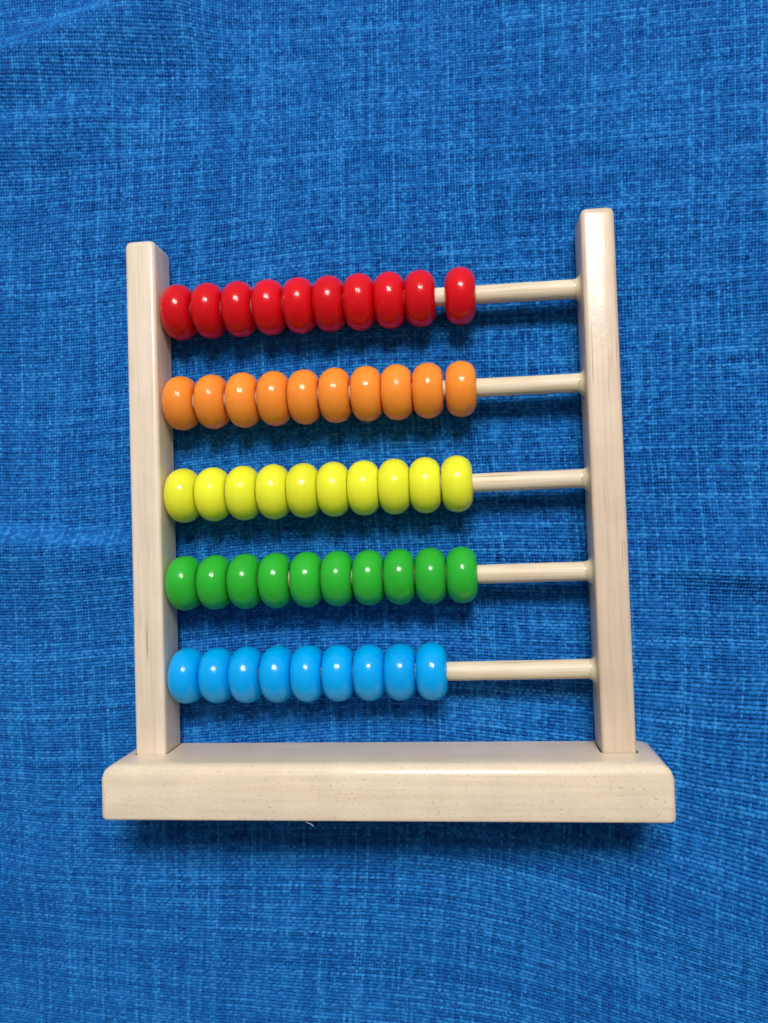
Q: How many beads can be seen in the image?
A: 49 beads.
